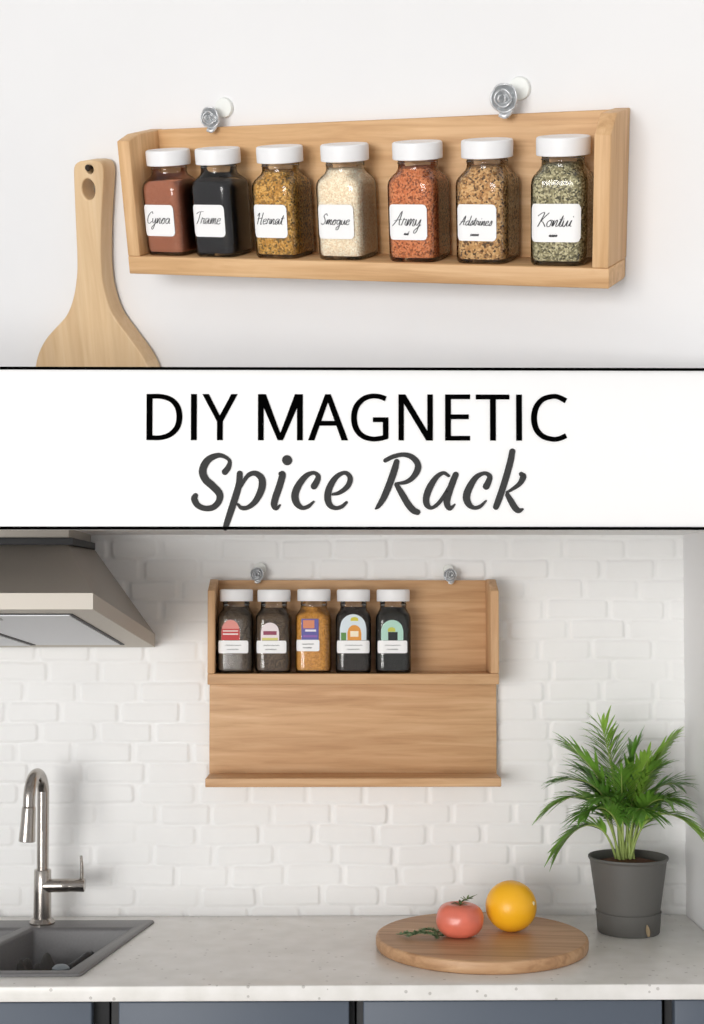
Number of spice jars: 12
